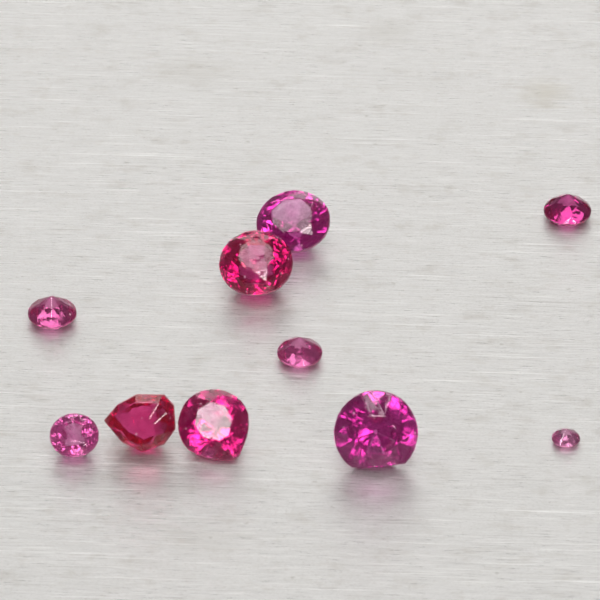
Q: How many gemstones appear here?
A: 10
